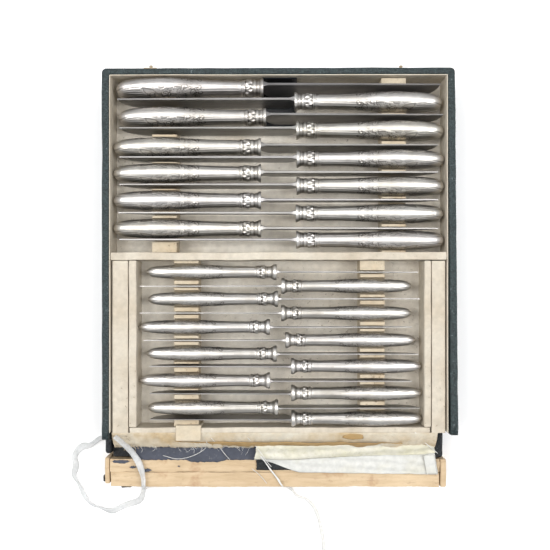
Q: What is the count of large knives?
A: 12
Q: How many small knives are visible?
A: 12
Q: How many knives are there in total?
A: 24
